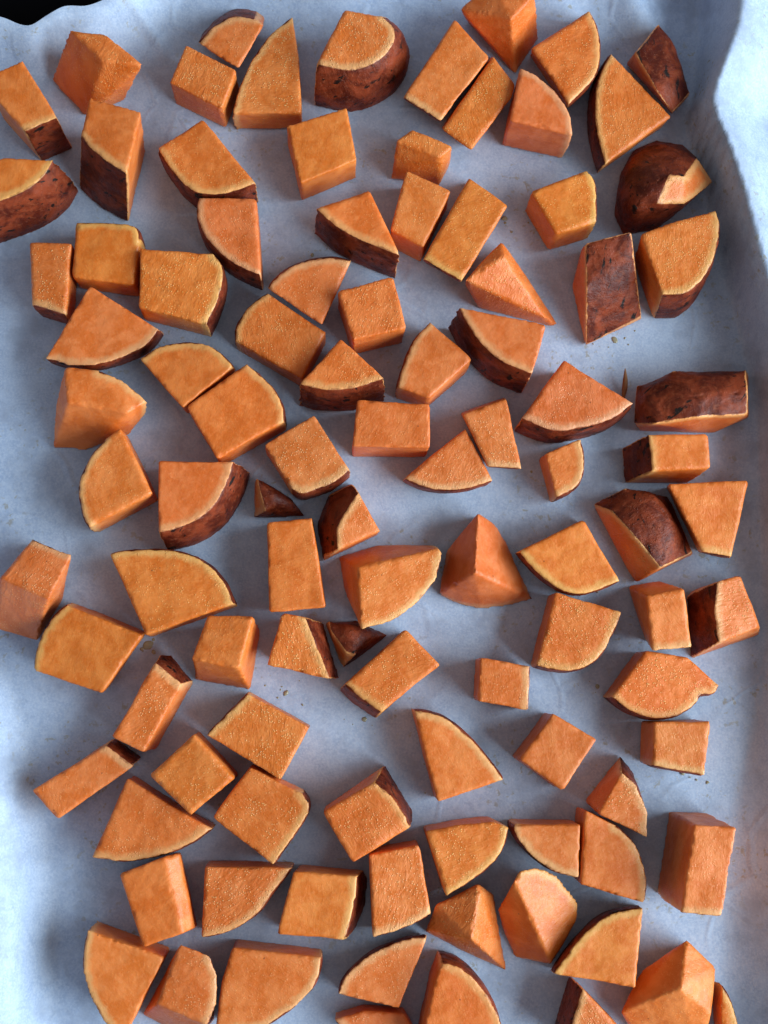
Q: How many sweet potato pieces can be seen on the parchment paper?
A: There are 101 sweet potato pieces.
